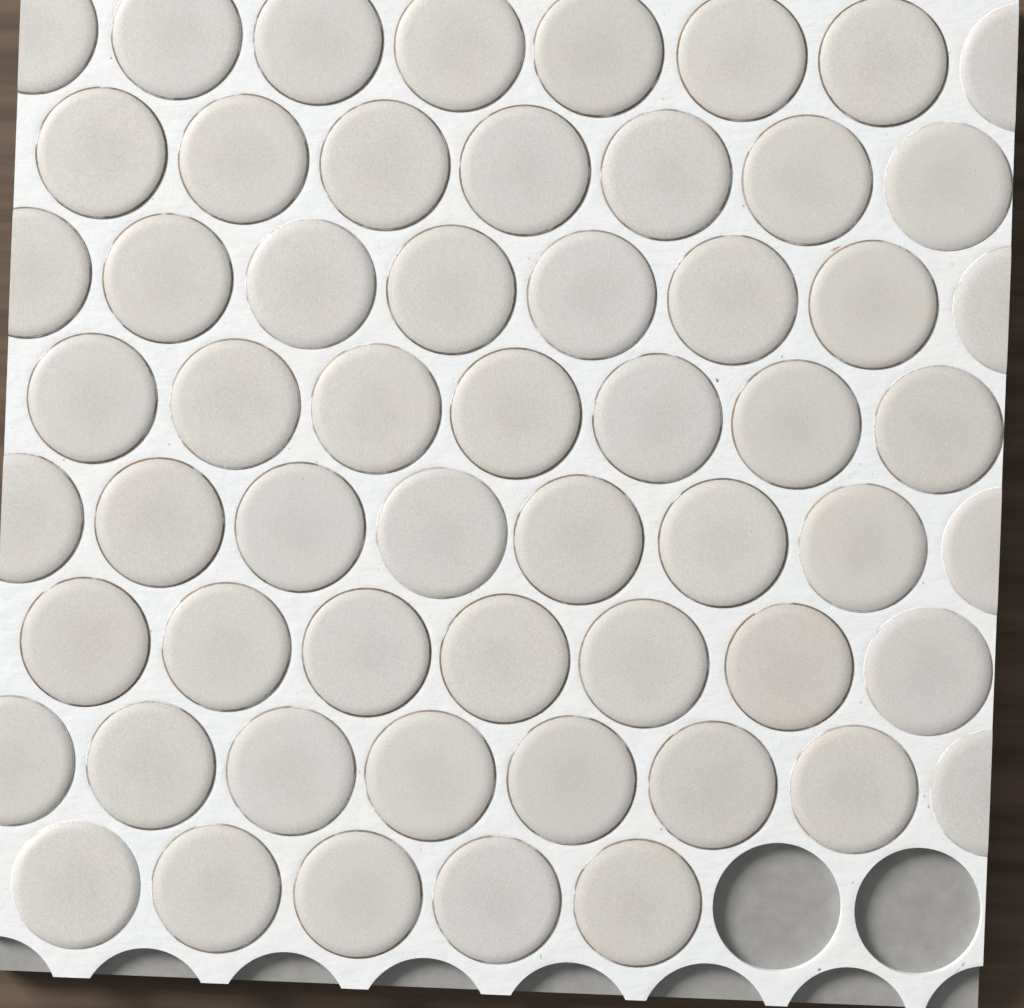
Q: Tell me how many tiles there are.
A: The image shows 58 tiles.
